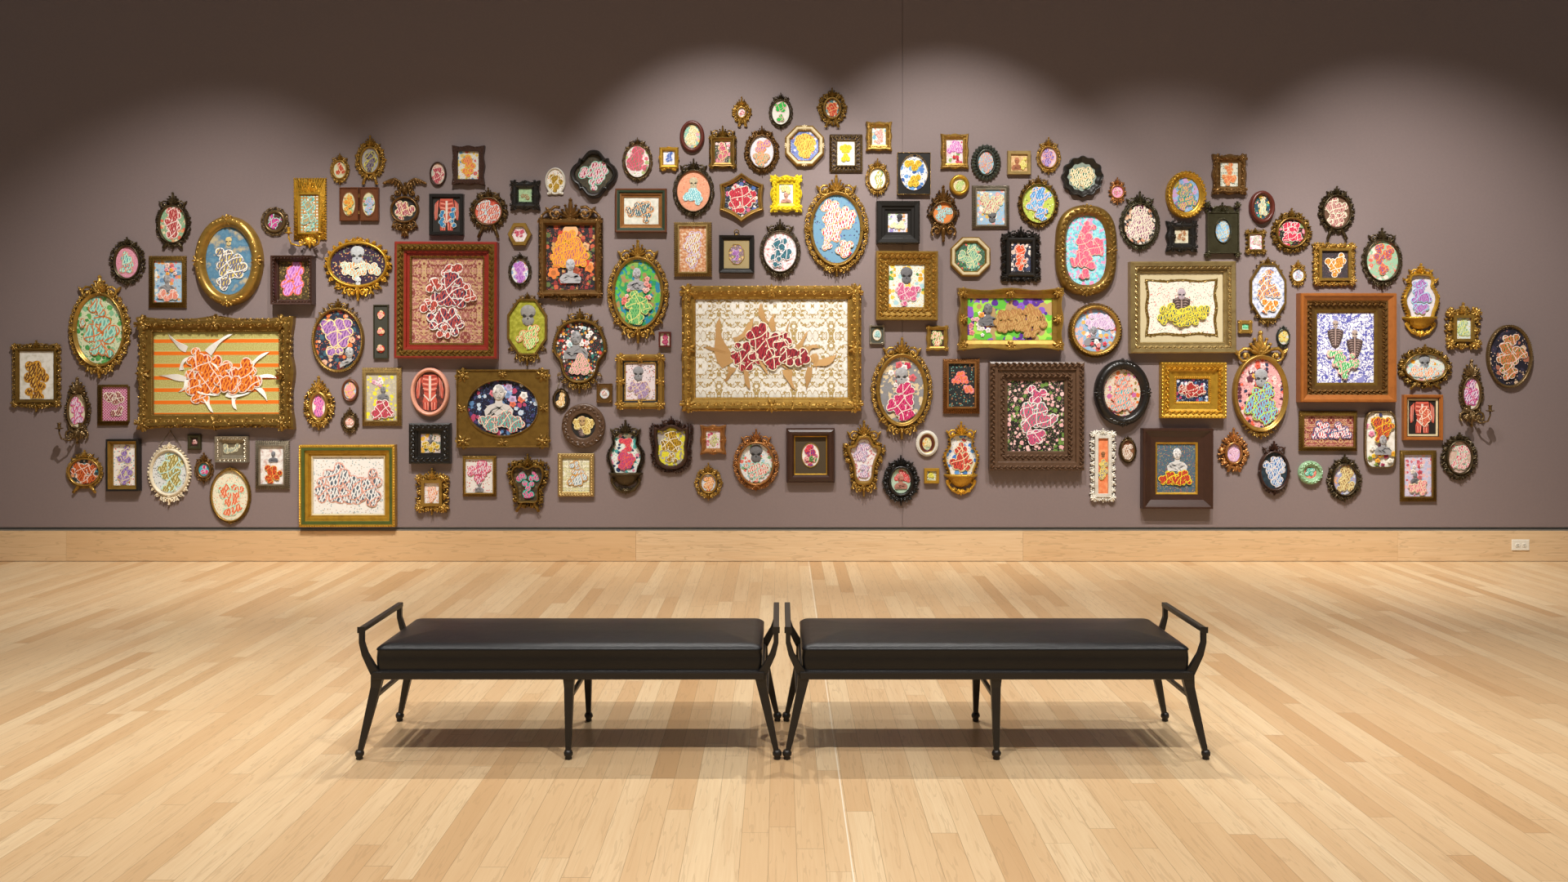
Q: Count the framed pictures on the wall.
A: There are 150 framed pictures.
